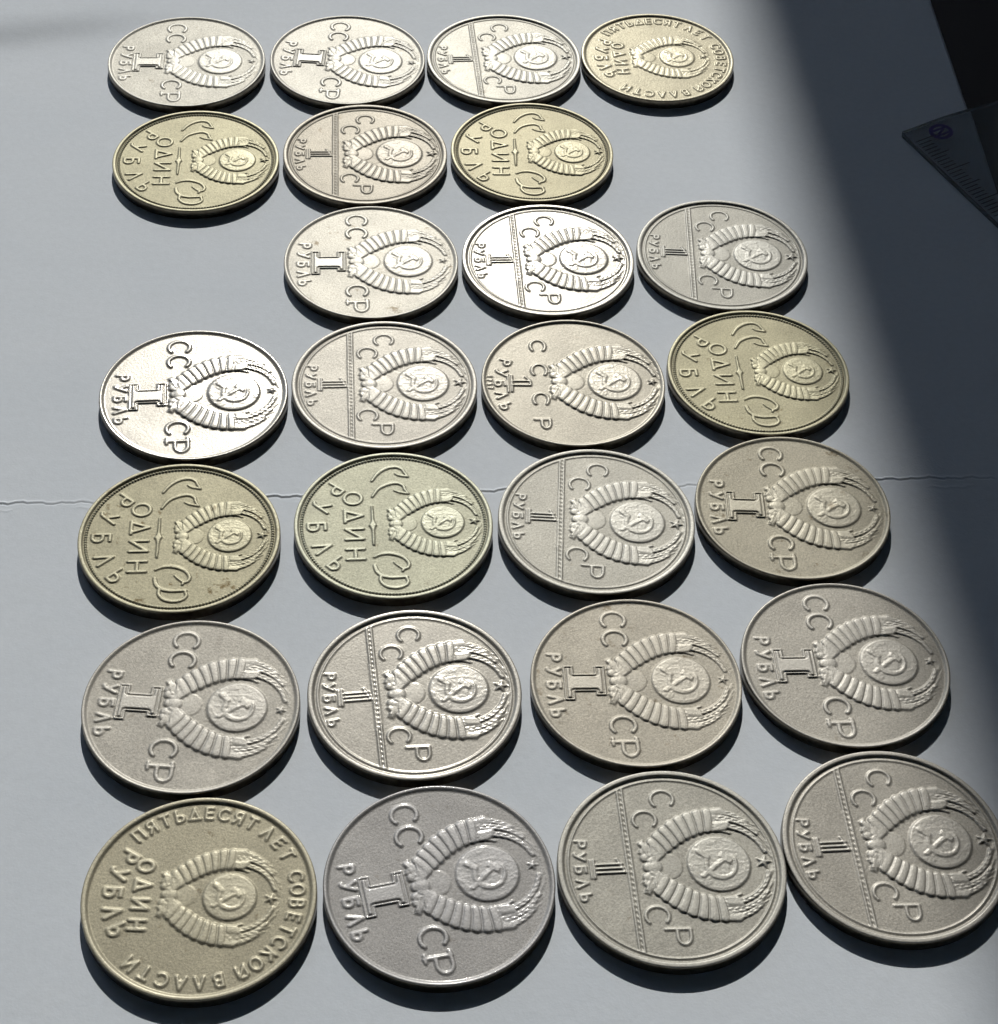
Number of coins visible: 26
